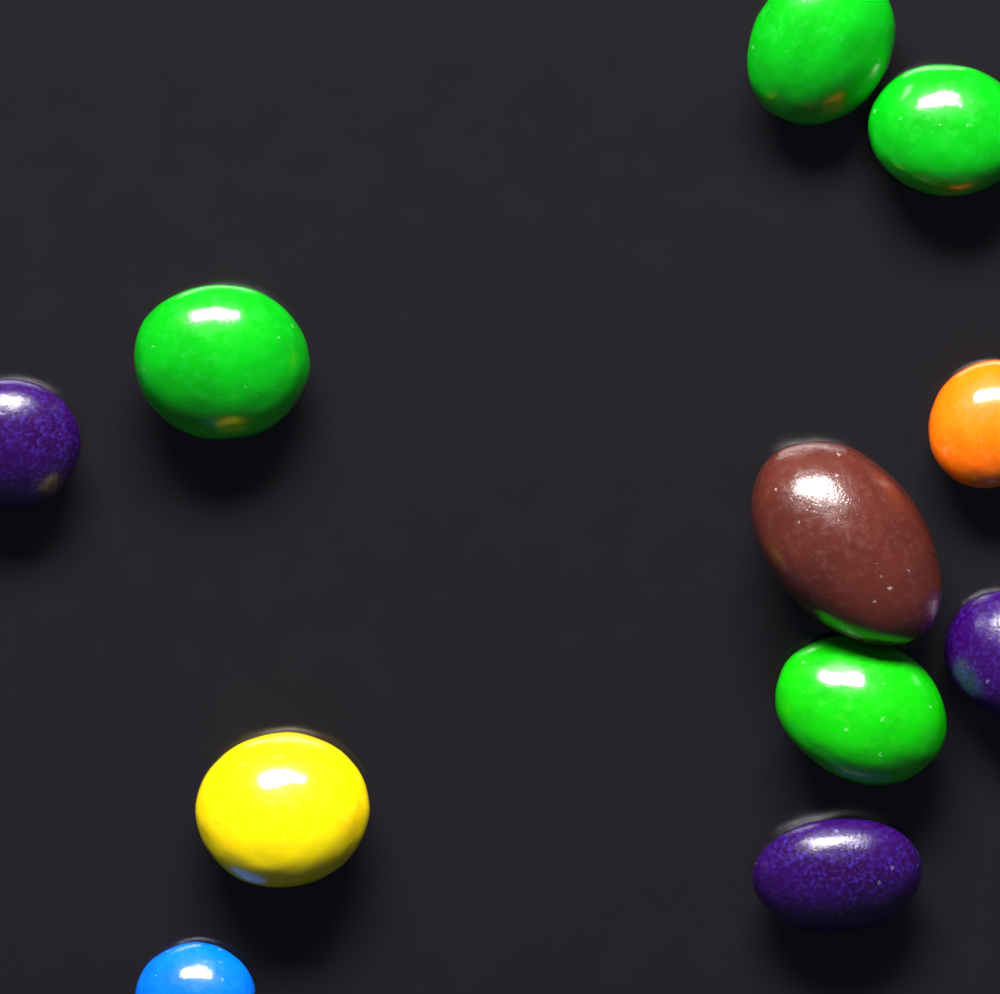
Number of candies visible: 11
